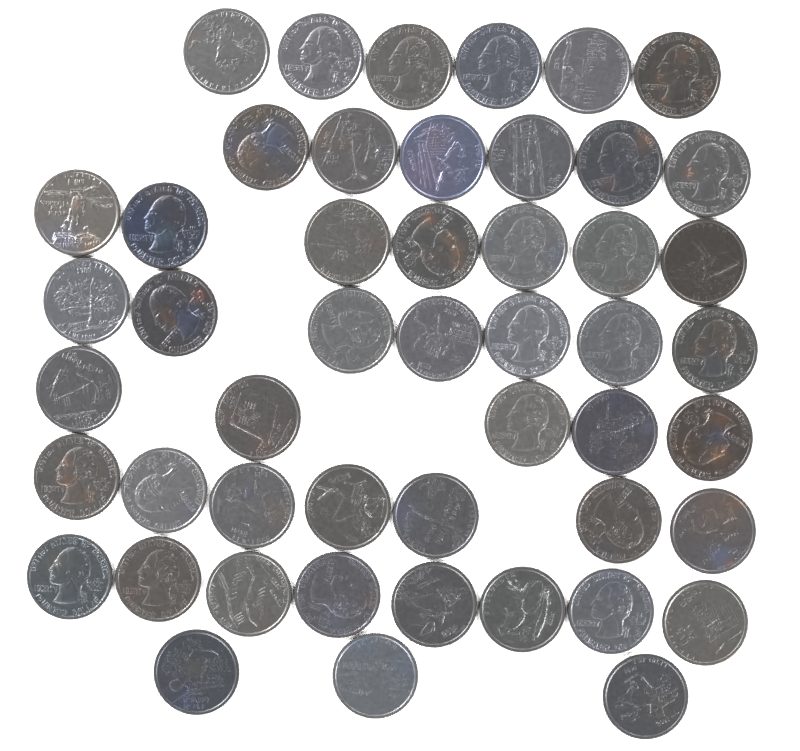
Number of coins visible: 49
